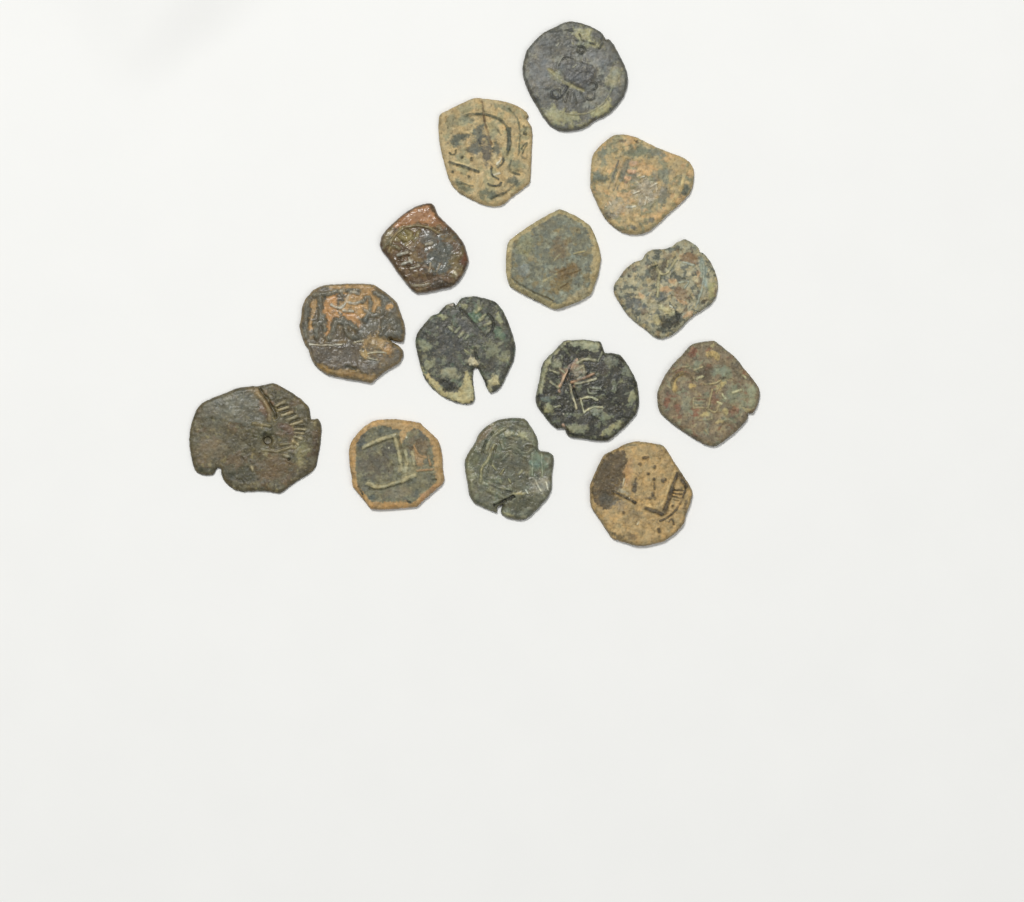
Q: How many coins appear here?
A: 14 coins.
